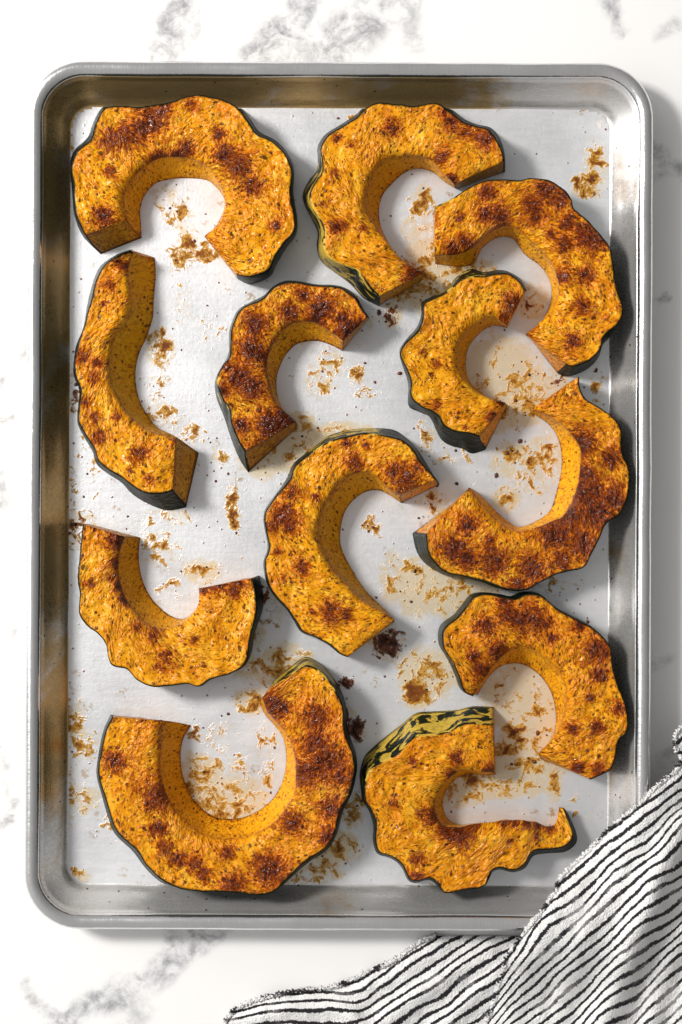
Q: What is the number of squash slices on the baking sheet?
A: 12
